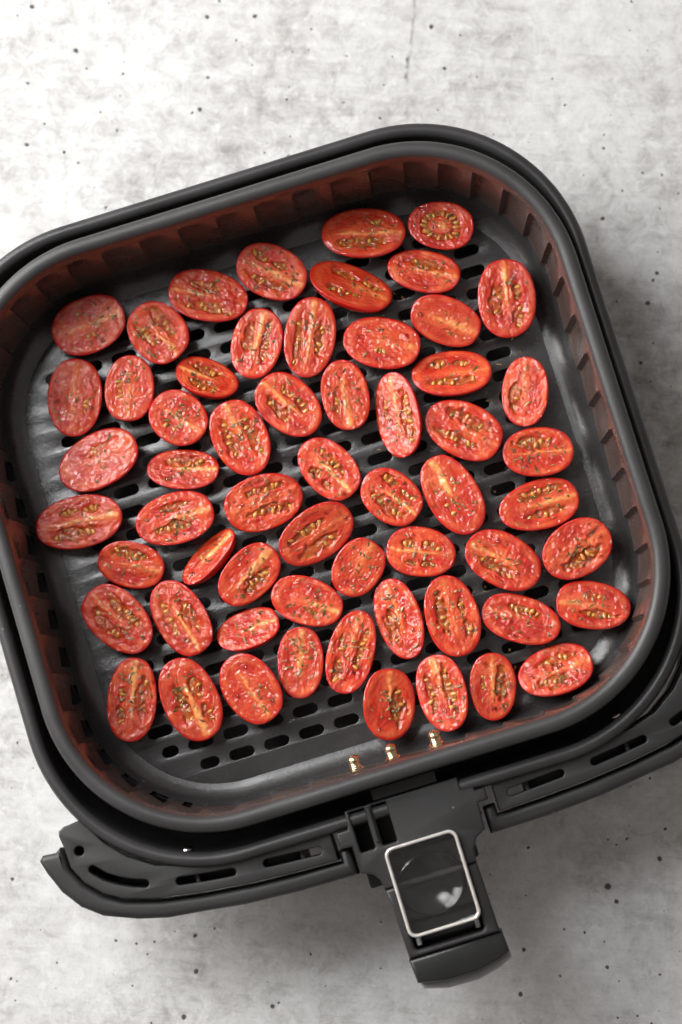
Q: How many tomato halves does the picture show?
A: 59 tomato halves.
